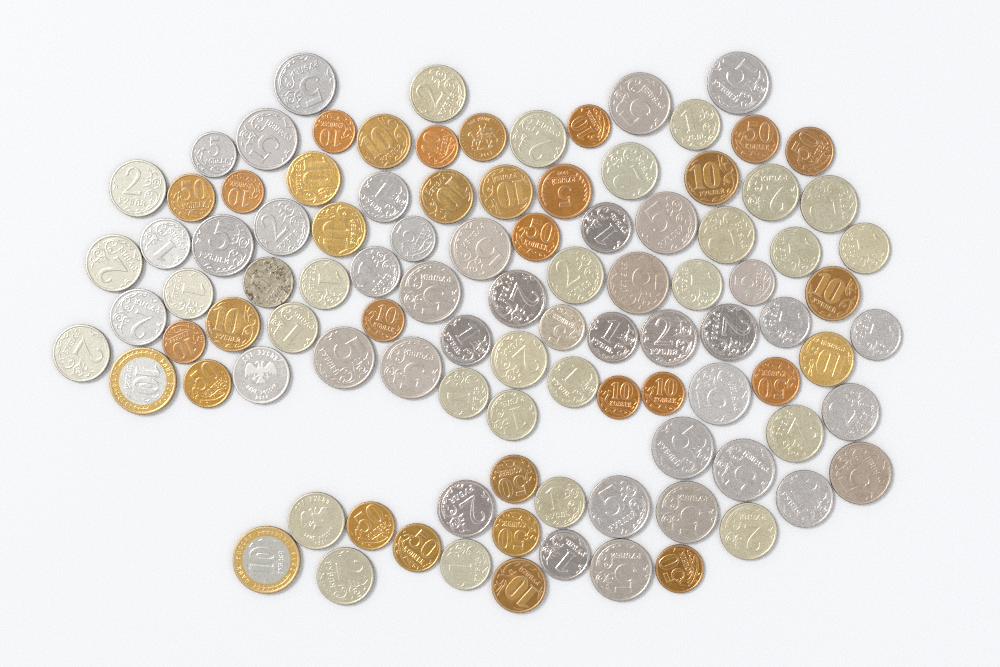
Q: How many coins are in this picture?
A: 101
